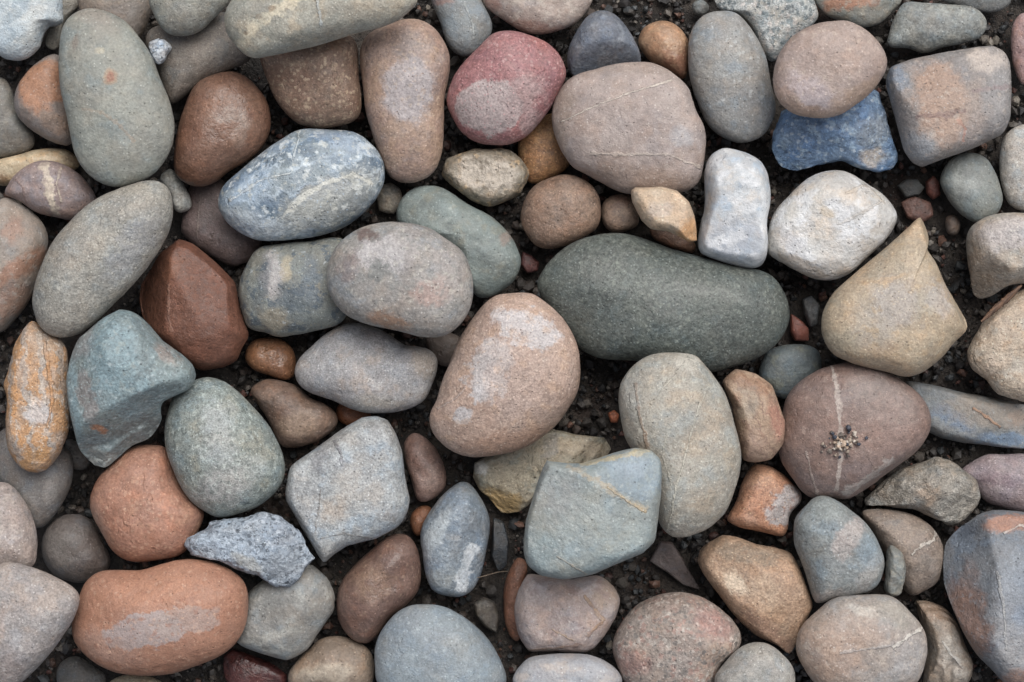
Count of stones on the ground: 116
